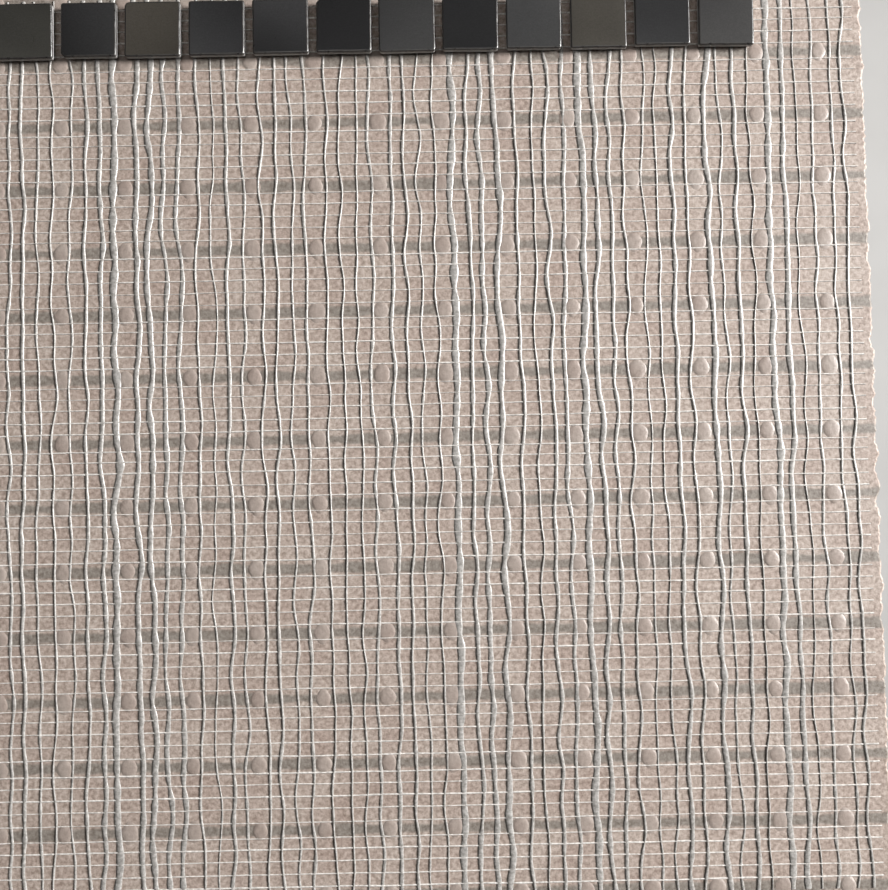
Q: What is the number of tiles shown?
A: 12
